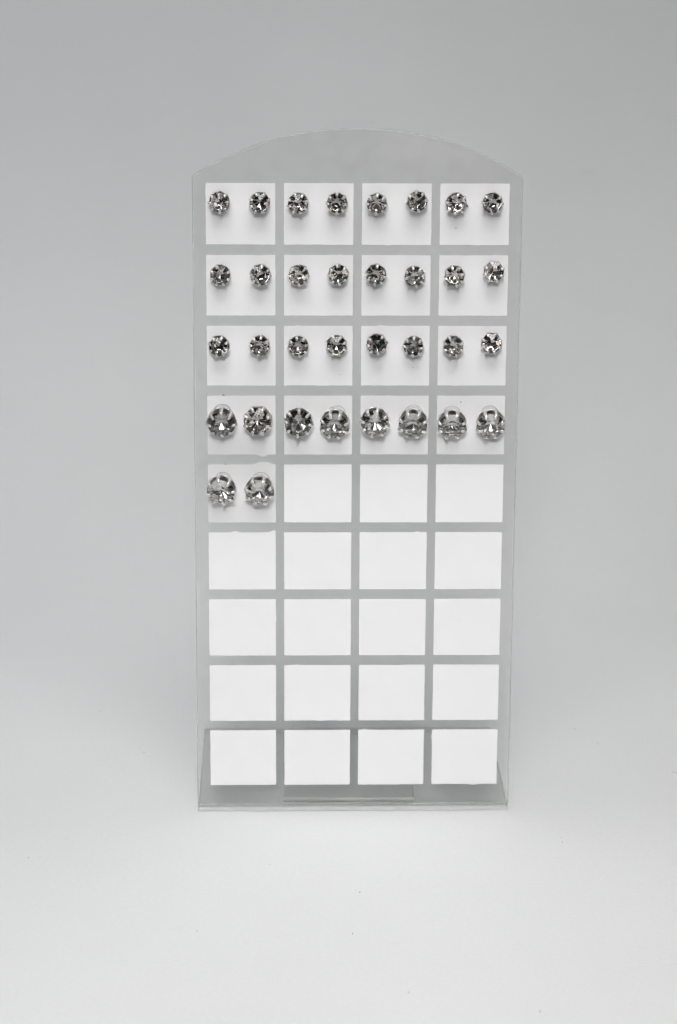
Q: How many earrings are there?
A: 34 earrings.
